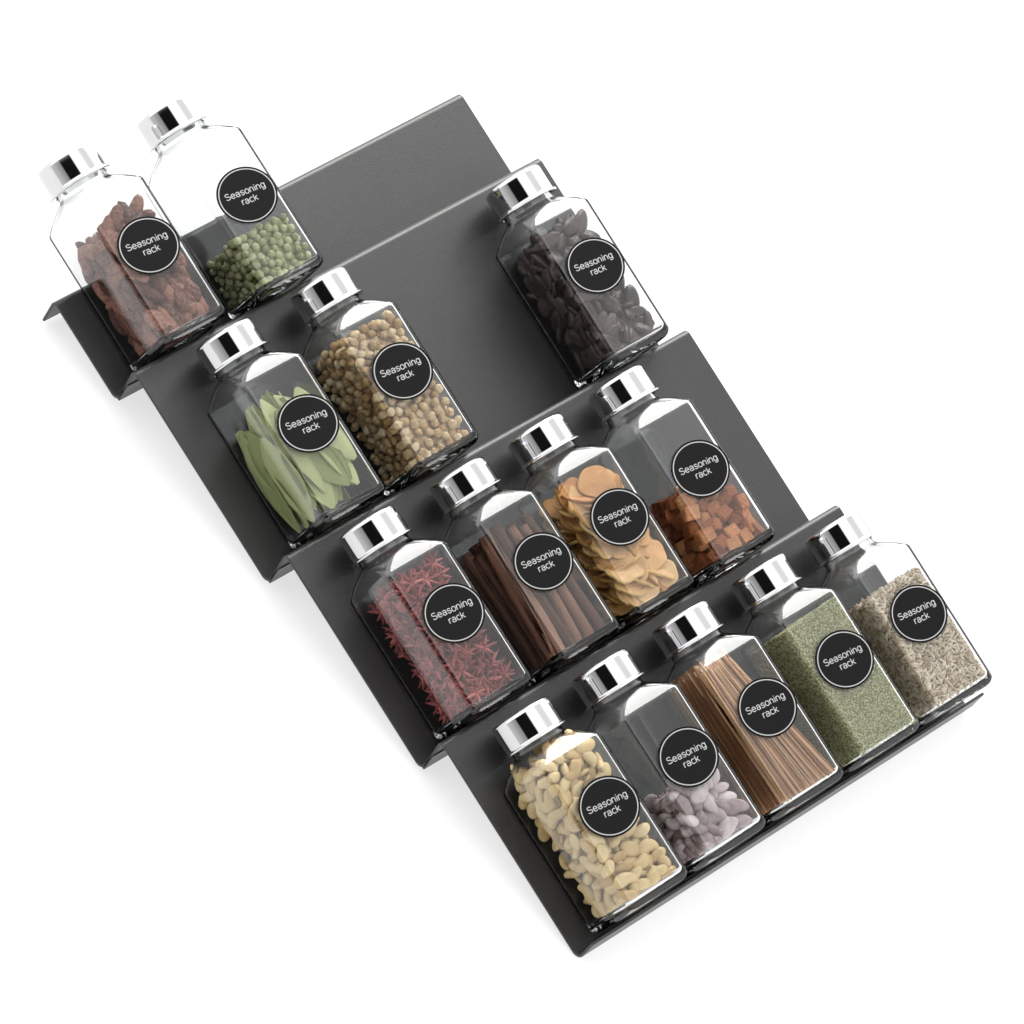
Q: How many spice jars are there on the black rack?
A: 14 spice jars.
